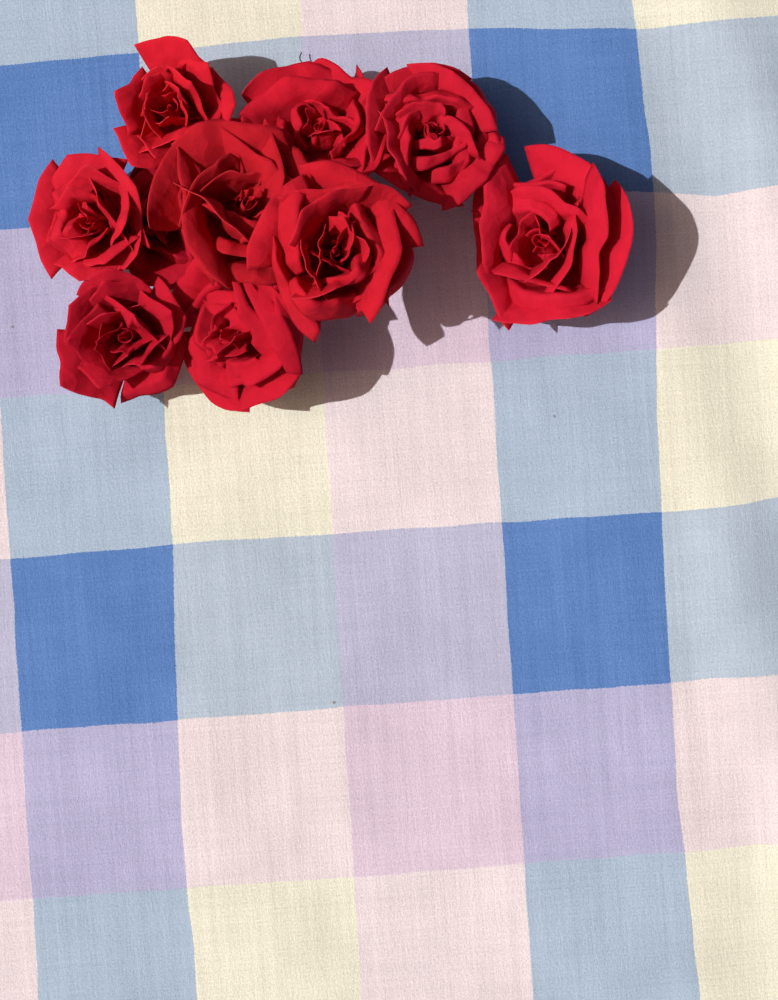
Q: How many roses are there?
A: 10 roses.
